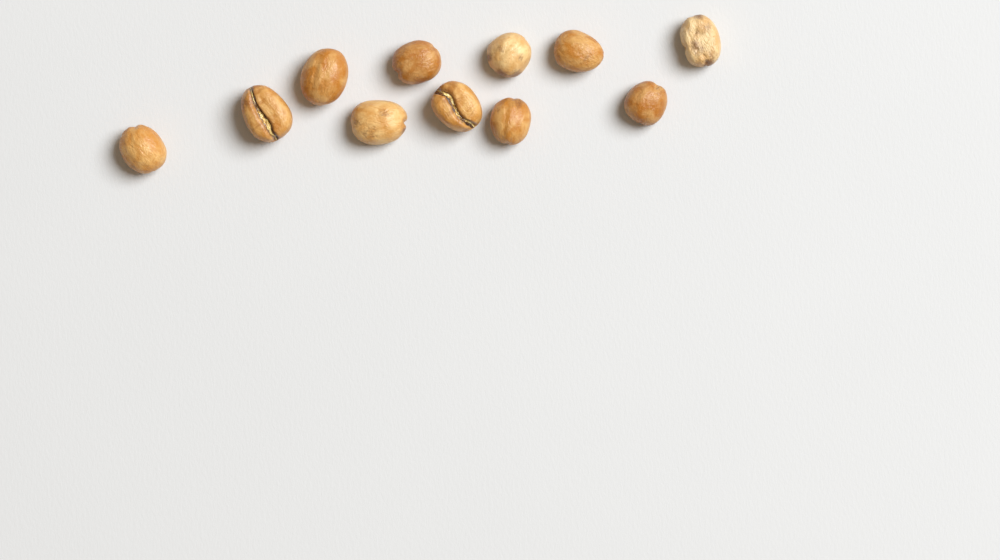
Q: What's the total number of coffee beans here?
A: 11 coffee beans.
